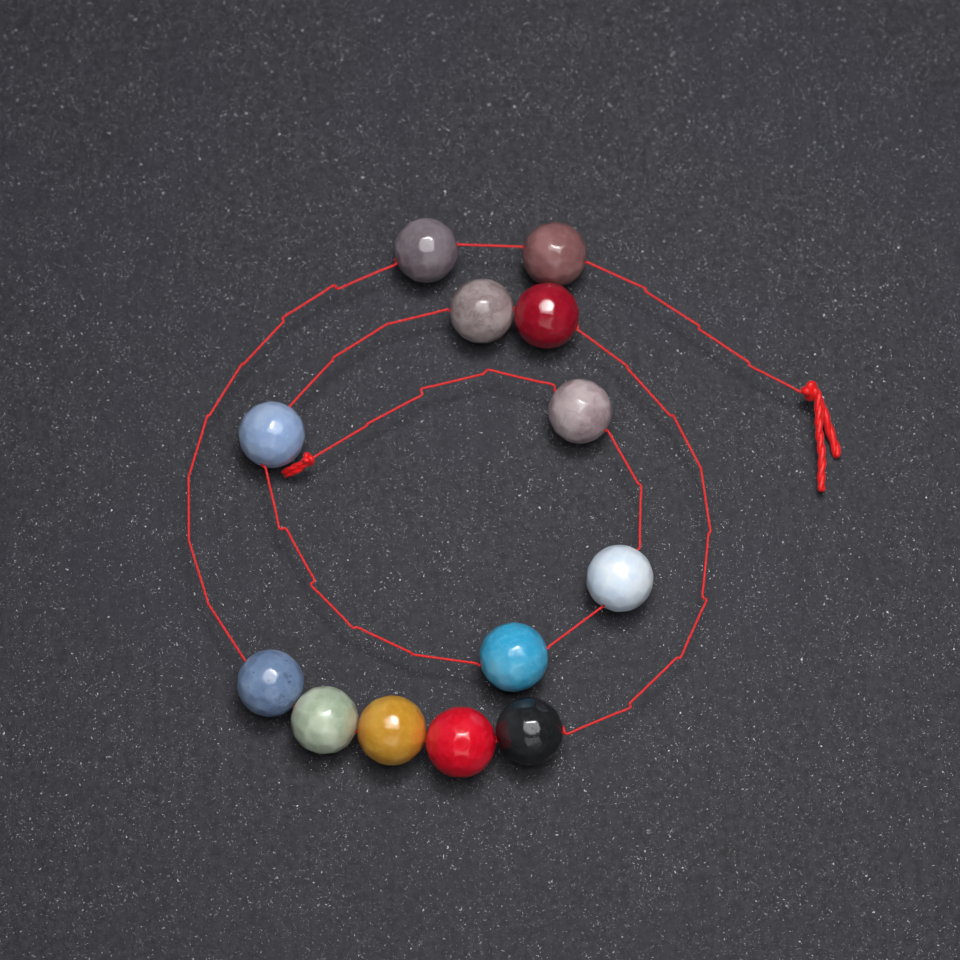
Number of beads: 13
